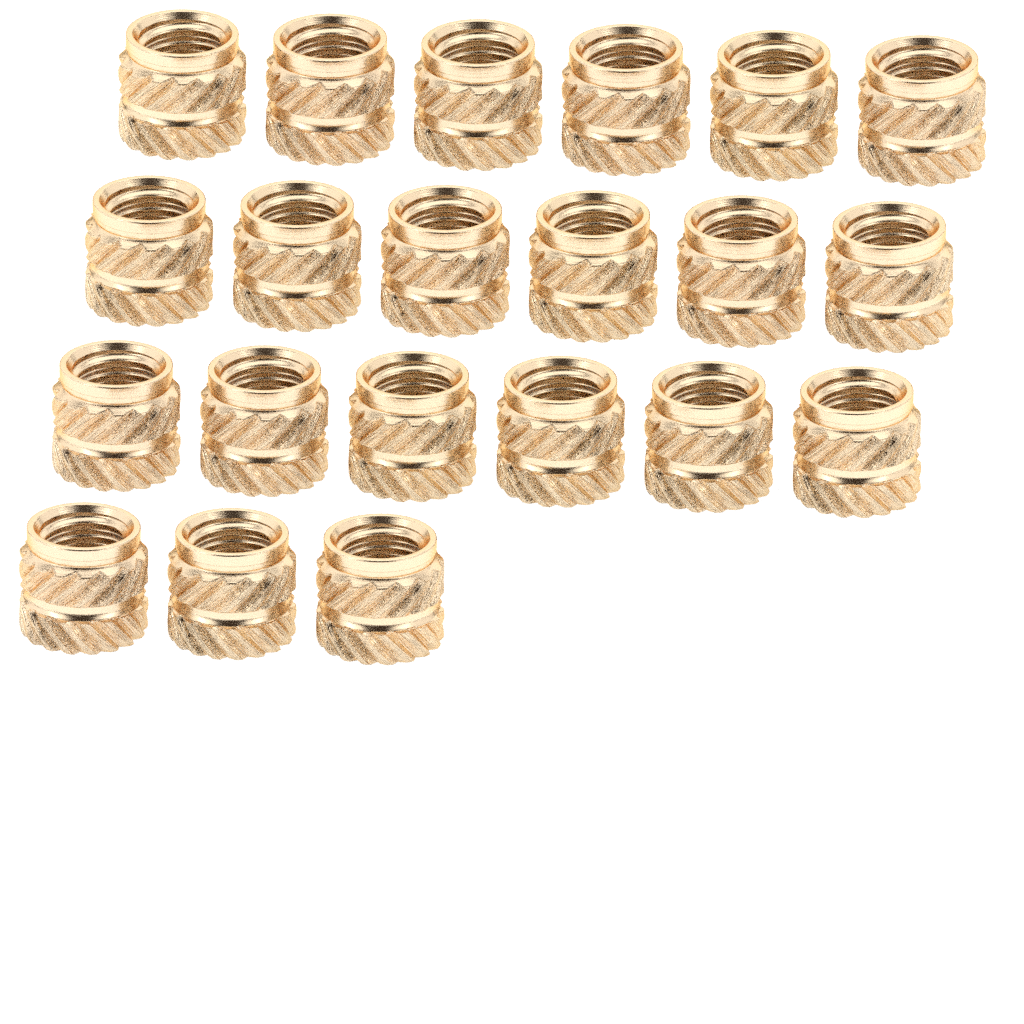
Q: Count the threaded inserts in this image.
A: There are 21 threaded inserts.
